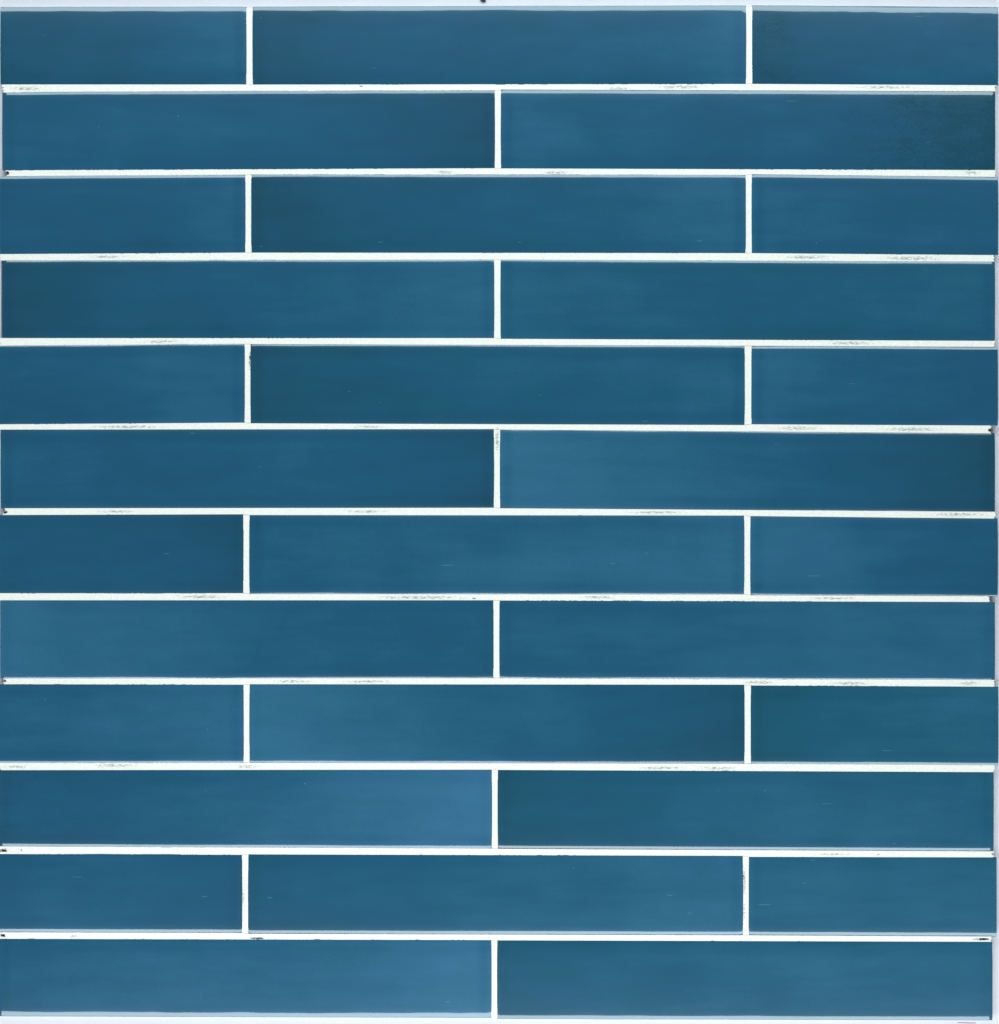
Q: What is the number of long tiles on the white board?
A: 18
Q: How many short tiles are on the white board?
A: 12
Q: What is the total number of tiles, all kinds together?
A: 30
